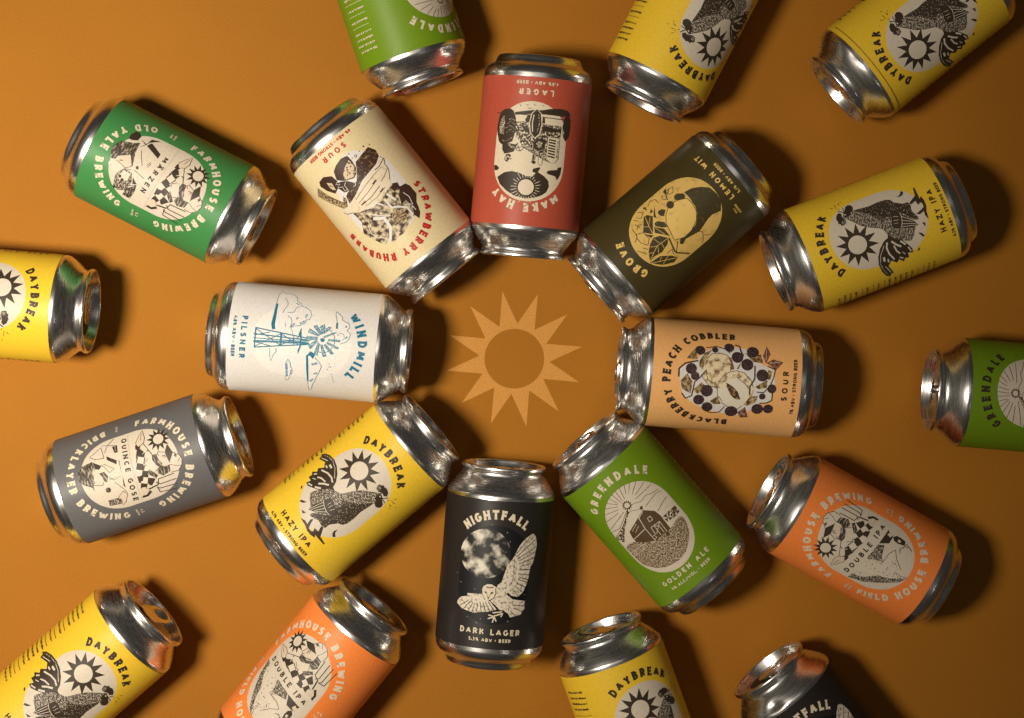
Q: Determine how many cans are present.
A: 21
